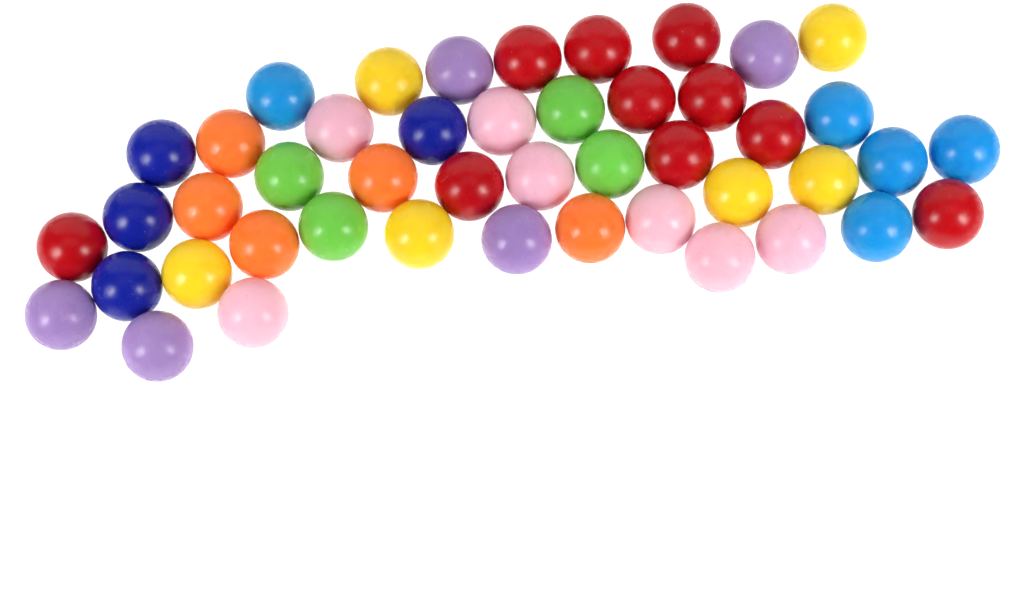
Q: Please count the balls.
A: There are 46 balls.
